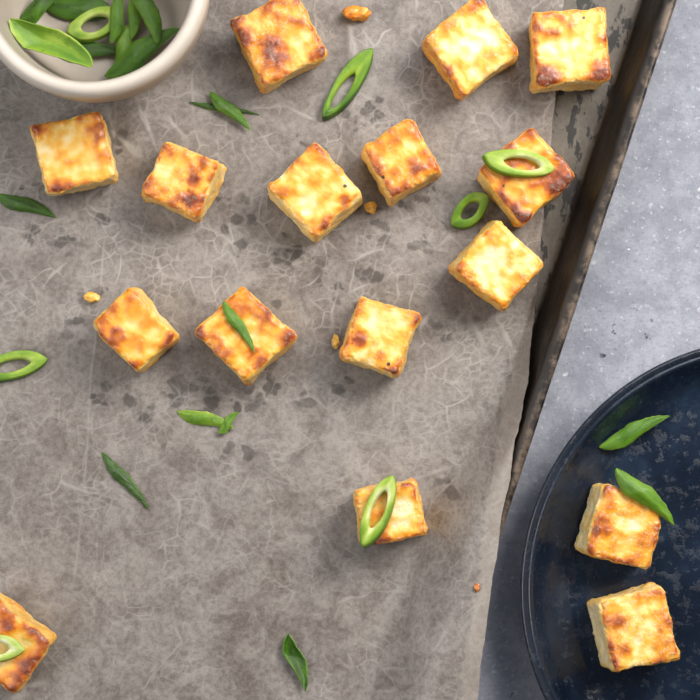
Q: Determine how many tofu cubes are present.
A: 16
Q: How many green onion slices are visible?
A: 24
